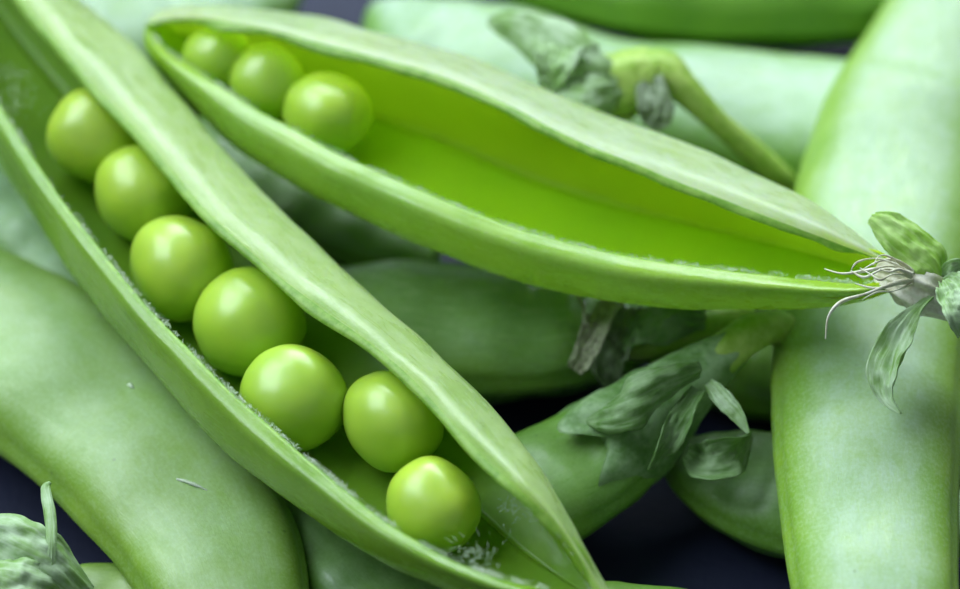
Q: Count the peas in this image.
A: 10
